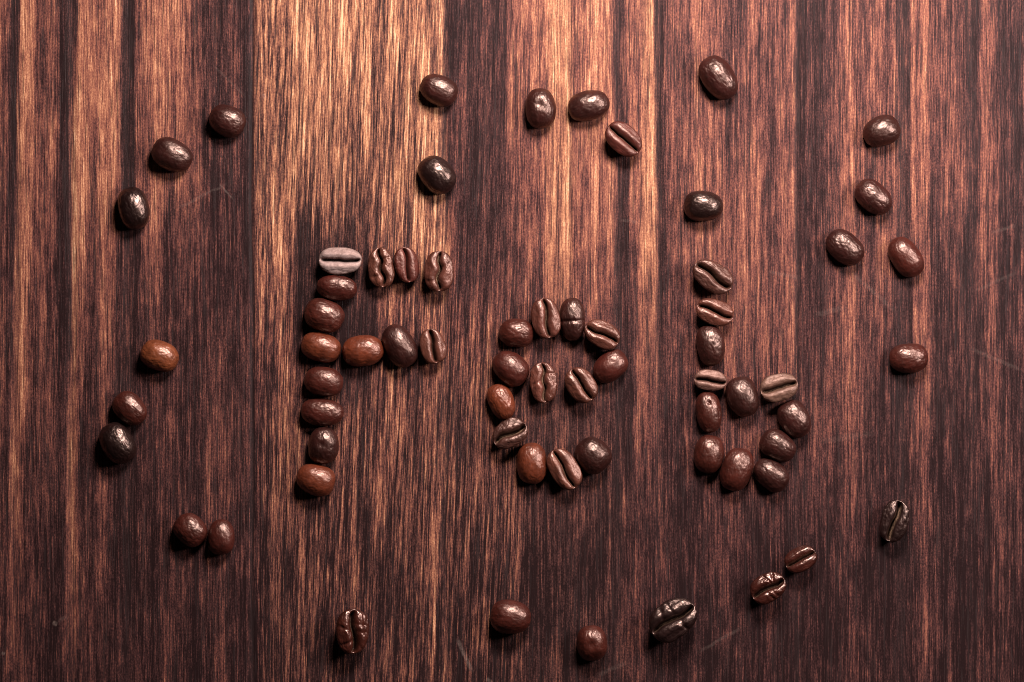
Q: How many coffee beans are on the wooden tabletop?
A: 66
